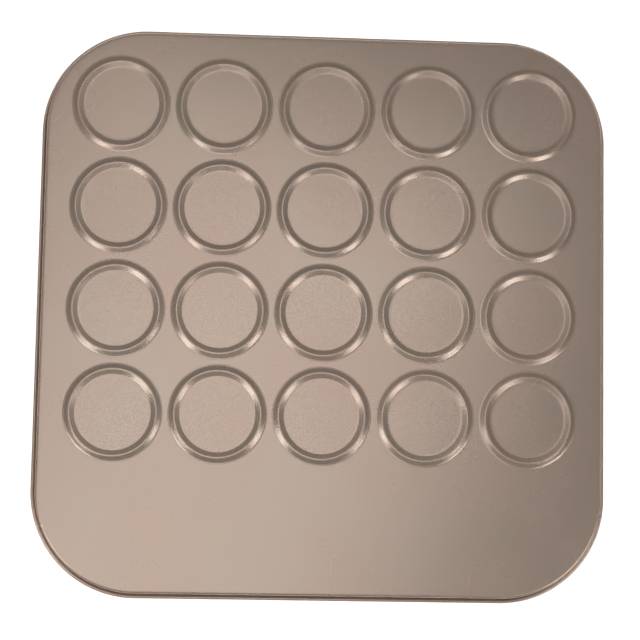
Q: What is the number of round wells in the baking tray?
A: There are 20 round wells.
